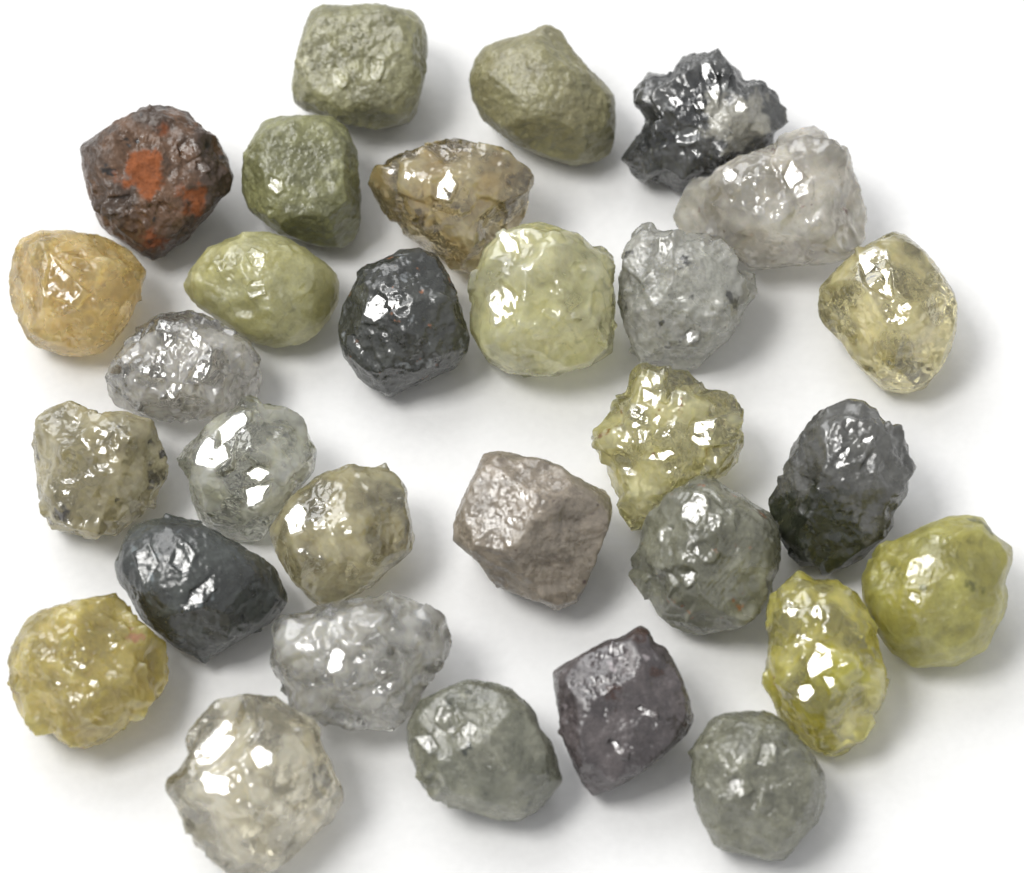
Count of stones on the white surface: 30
